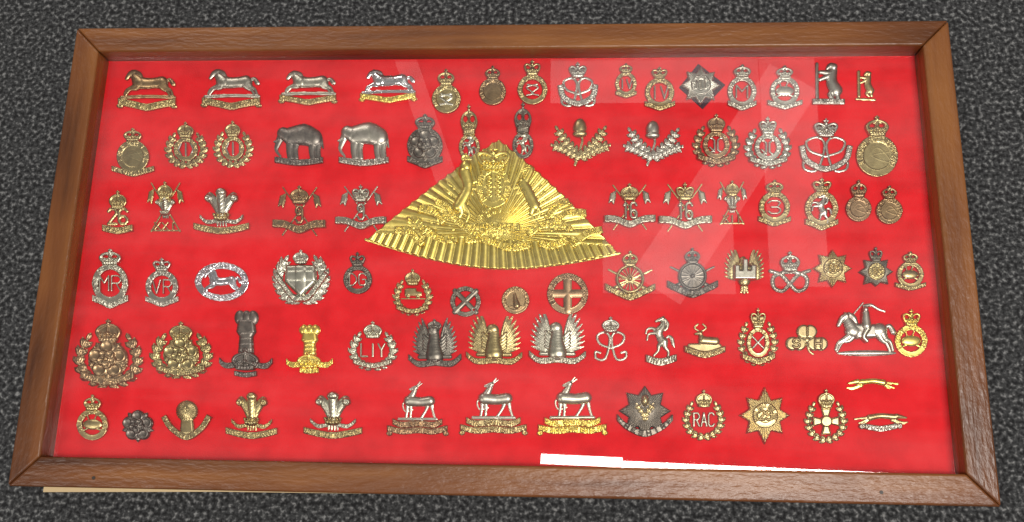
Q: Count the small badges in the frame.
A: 86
